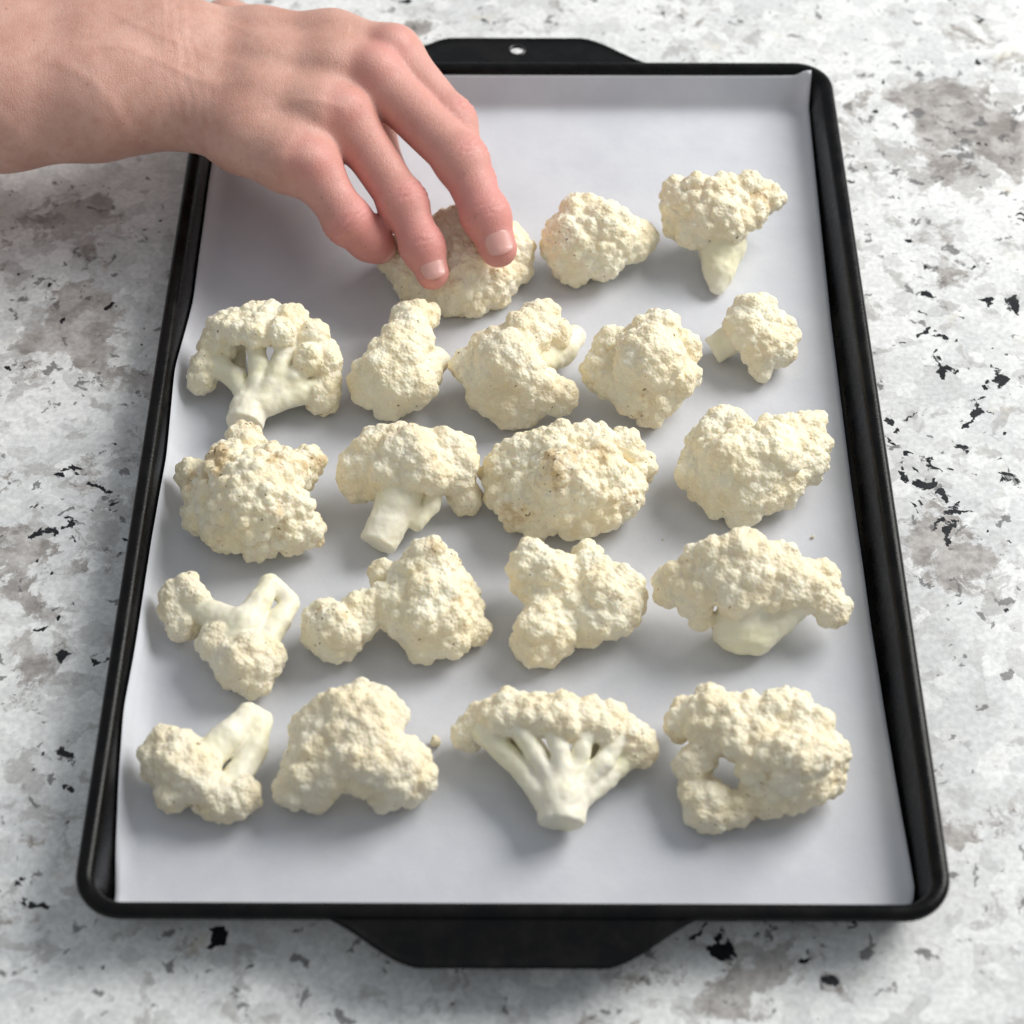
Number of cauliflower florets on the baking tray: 20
